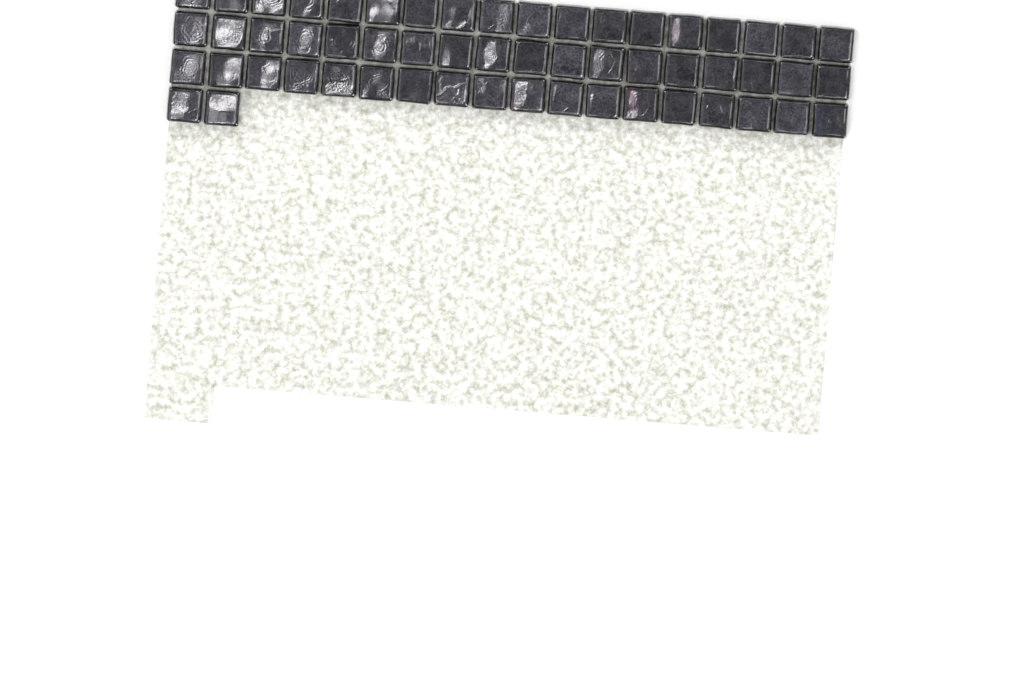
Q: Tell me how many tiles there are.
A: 56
